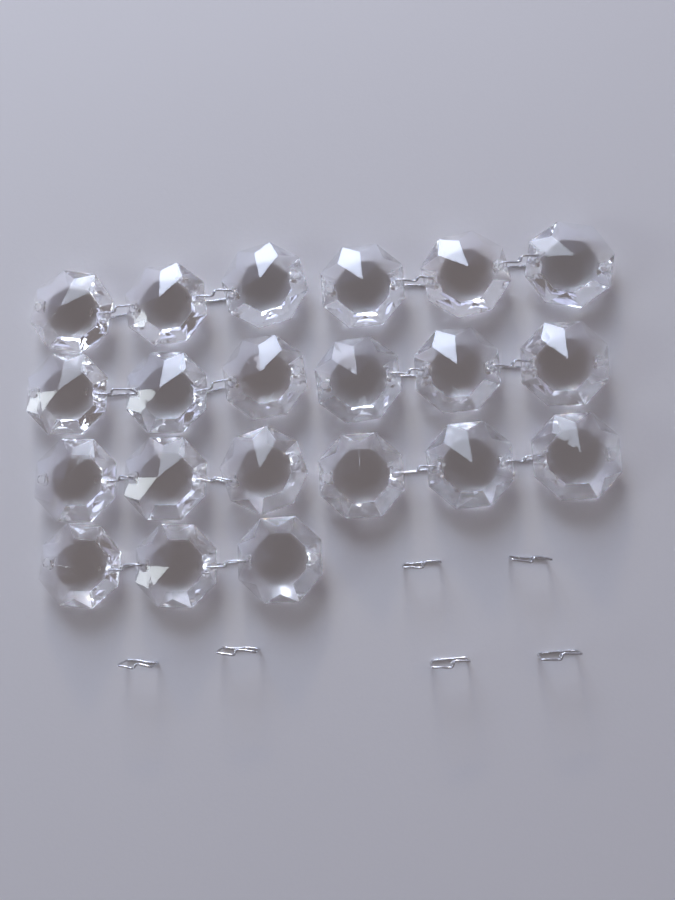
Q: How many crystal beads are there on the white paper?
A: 21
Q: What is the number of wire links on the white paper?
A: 20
